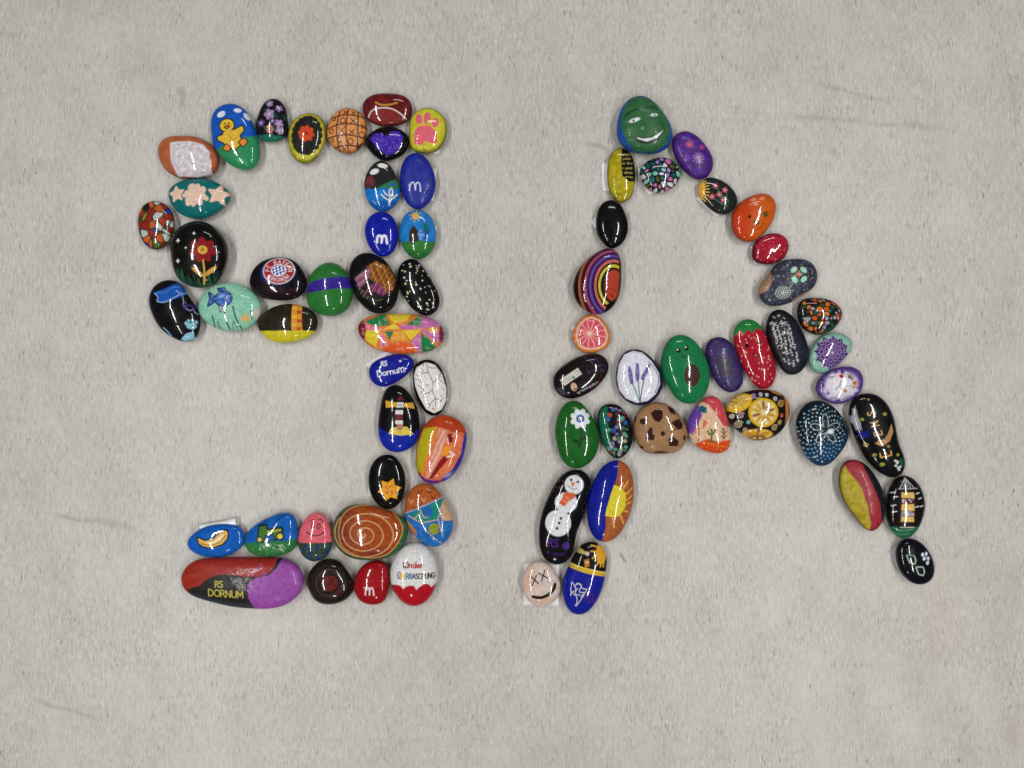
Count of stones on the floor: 71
